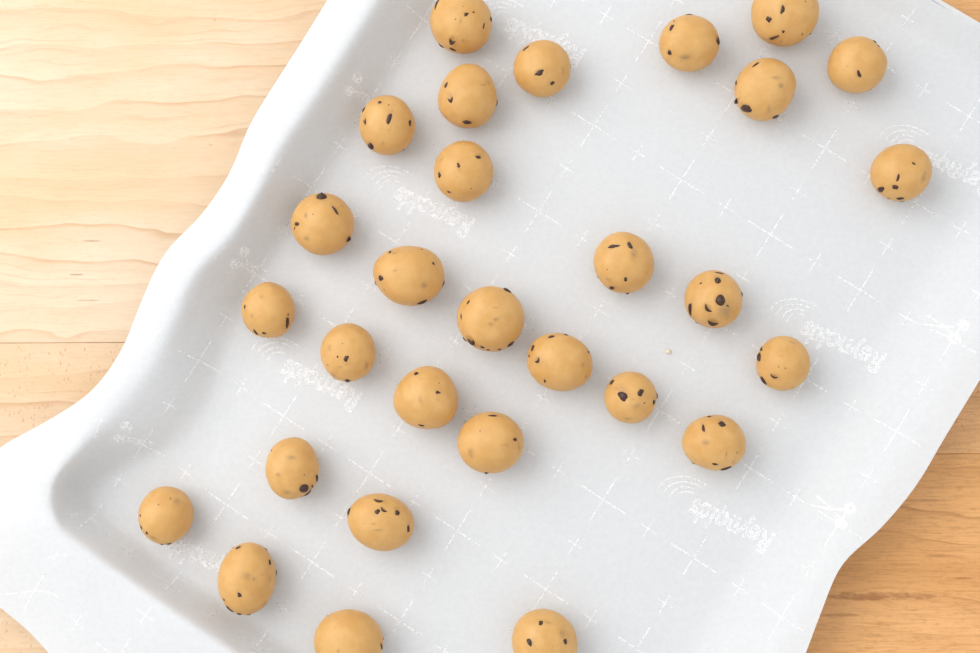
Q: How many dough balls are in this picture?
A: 29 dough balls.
